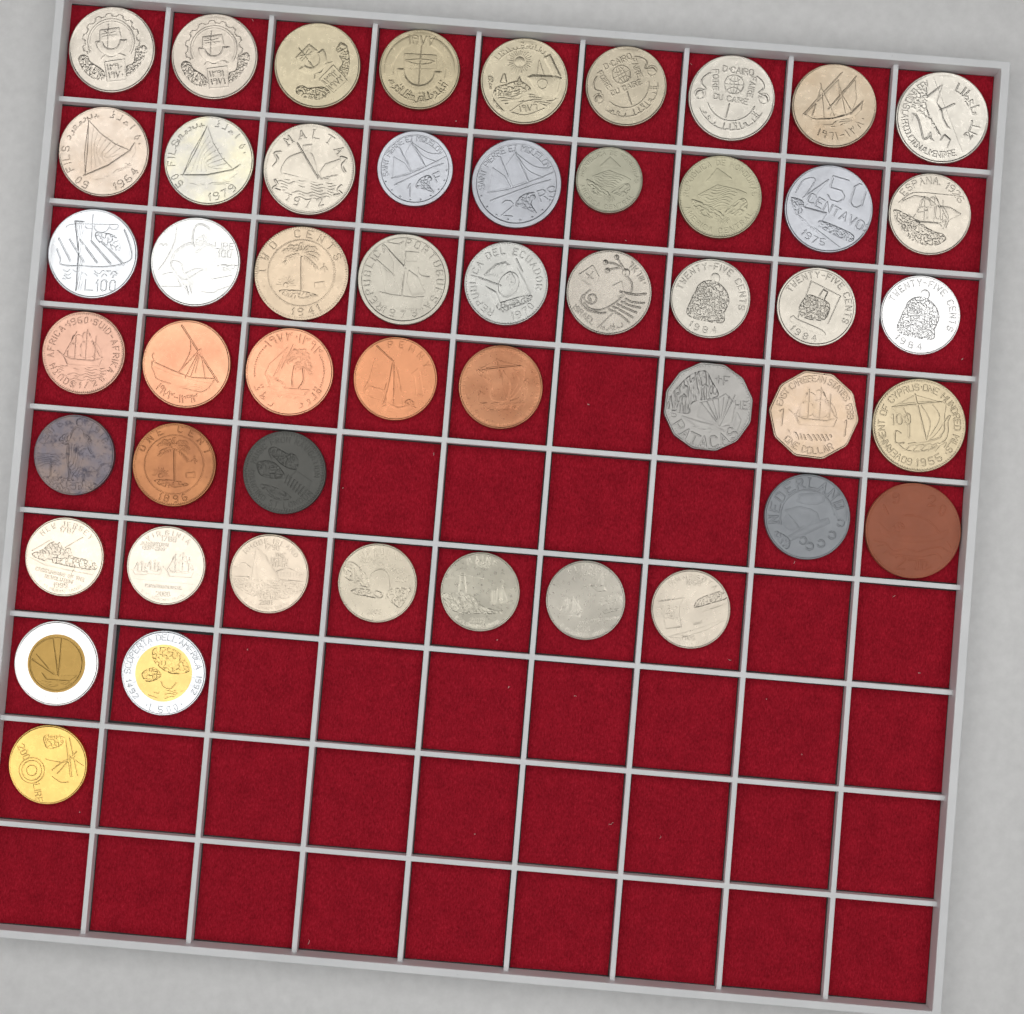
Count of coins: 50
